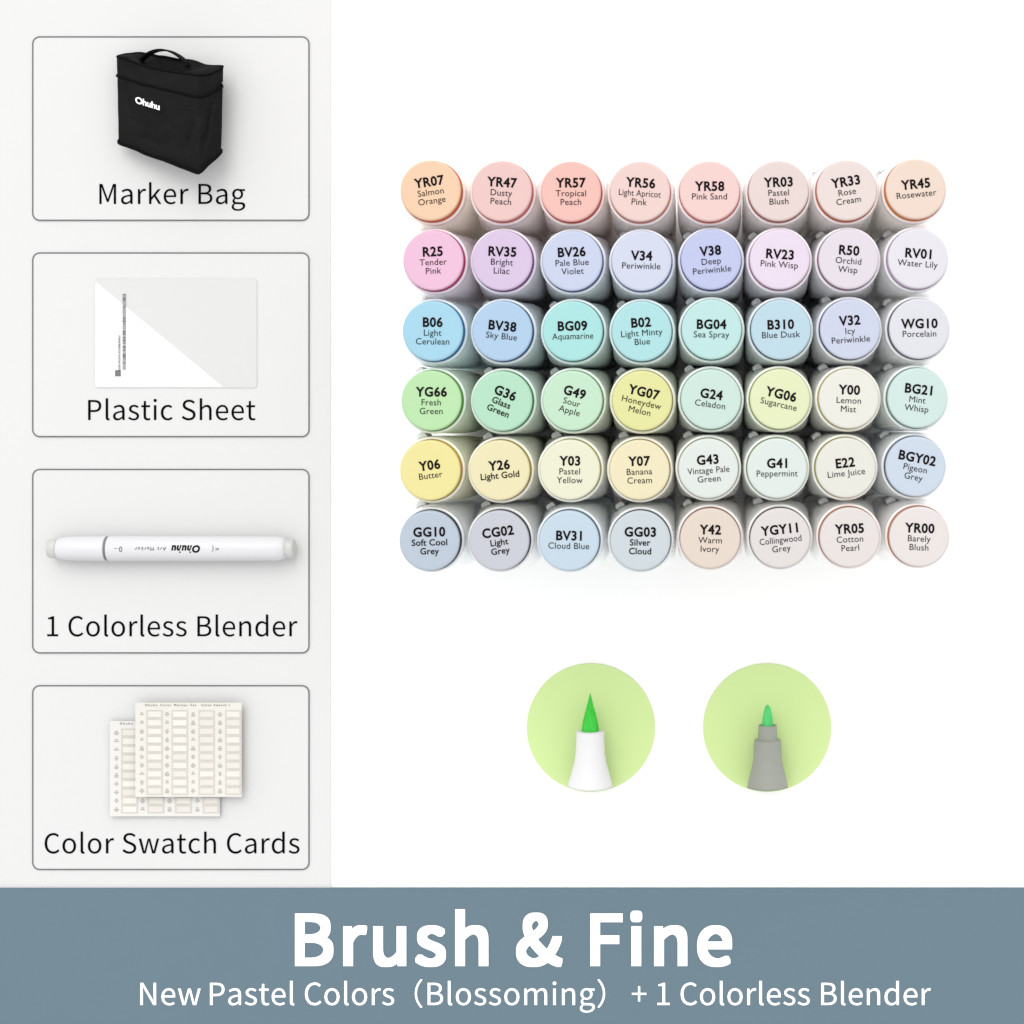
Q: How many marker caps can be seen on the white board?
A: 48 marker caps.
